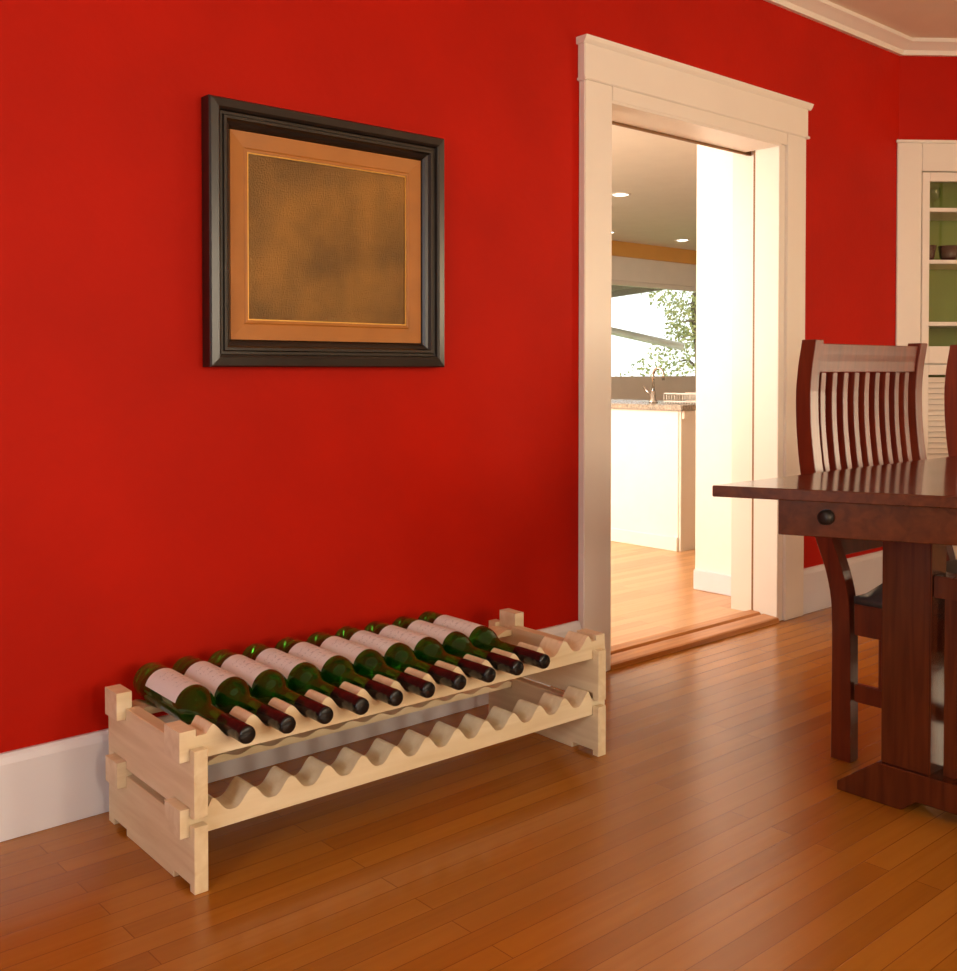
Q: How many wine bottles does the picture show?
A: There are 10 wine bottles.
